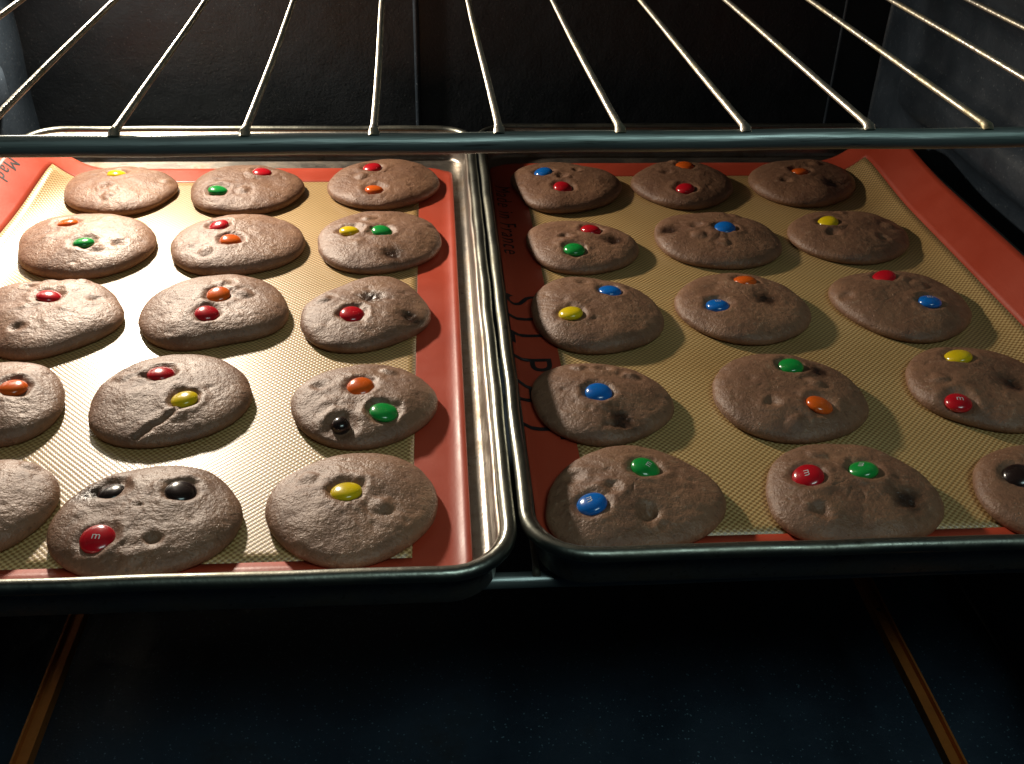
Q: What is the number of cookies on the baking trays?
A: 30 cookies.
